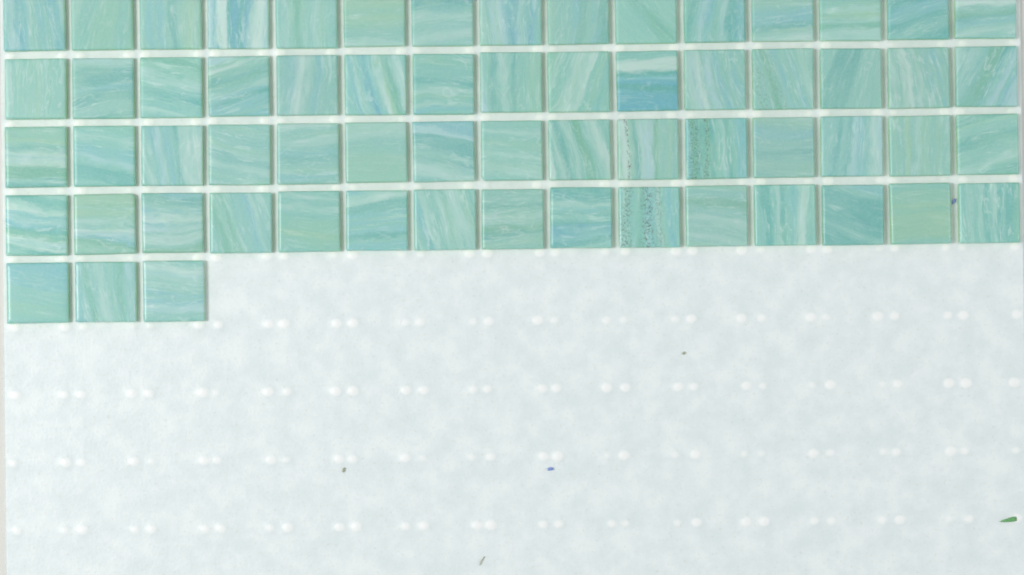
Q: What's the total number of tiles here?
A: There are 63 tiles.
